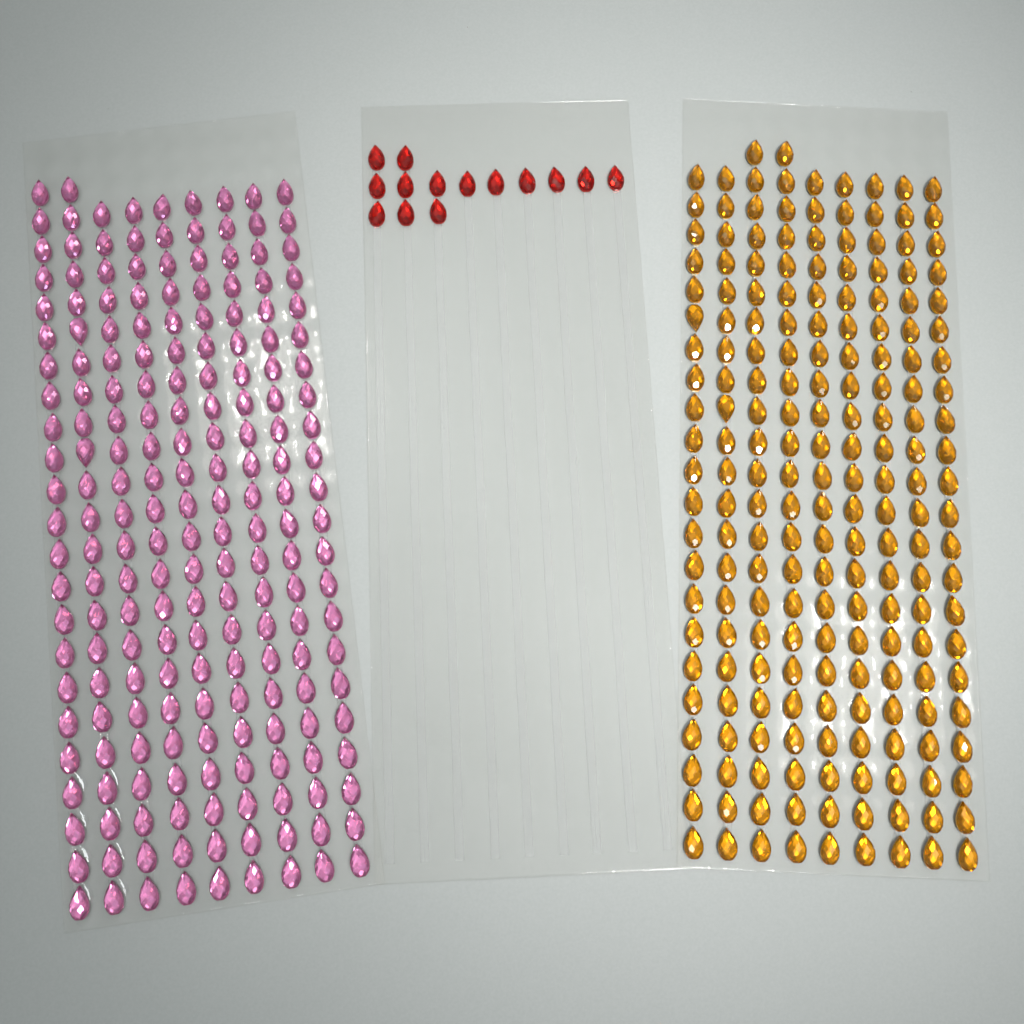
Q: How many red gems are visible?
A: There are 14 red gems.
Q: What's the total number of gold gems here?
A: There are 200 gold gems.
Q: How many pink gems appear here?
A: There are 200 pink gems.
